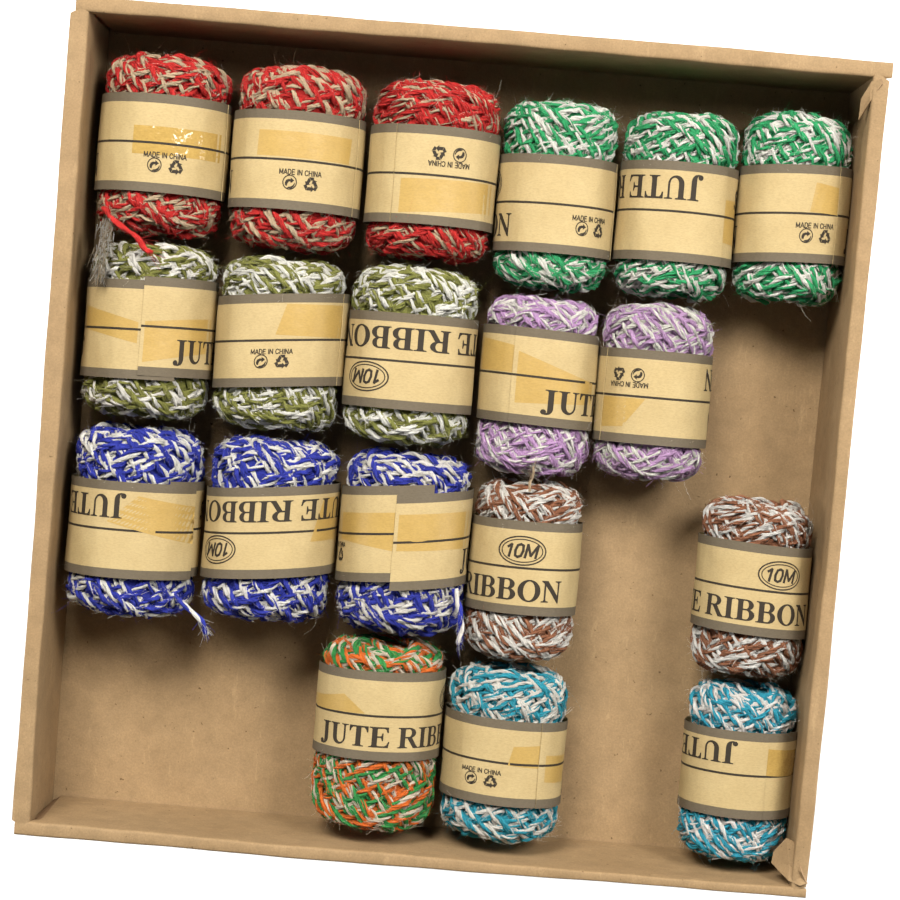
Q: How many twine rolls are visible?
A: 19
